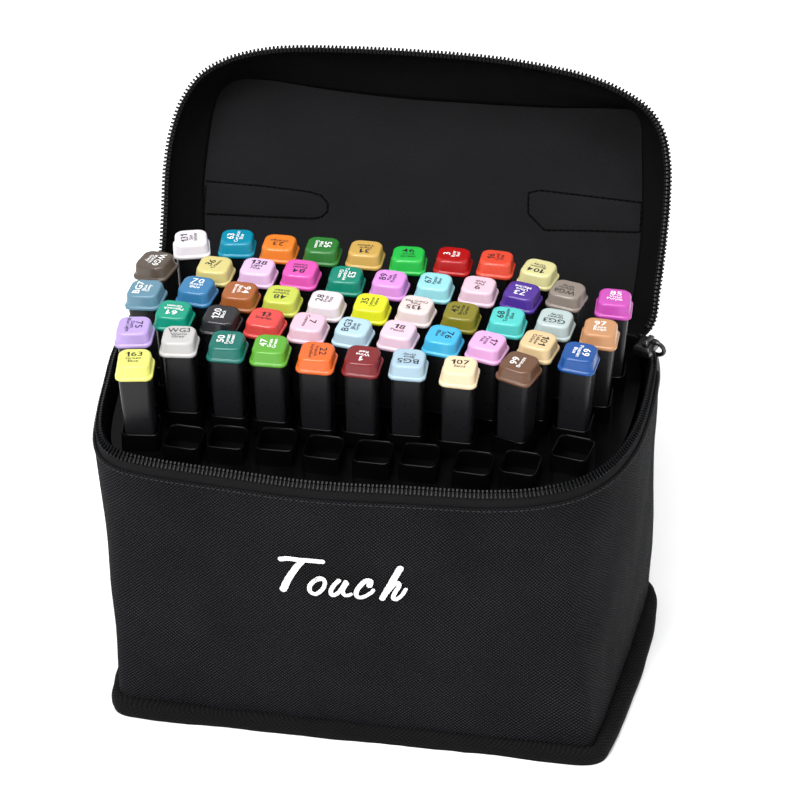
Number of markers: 51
